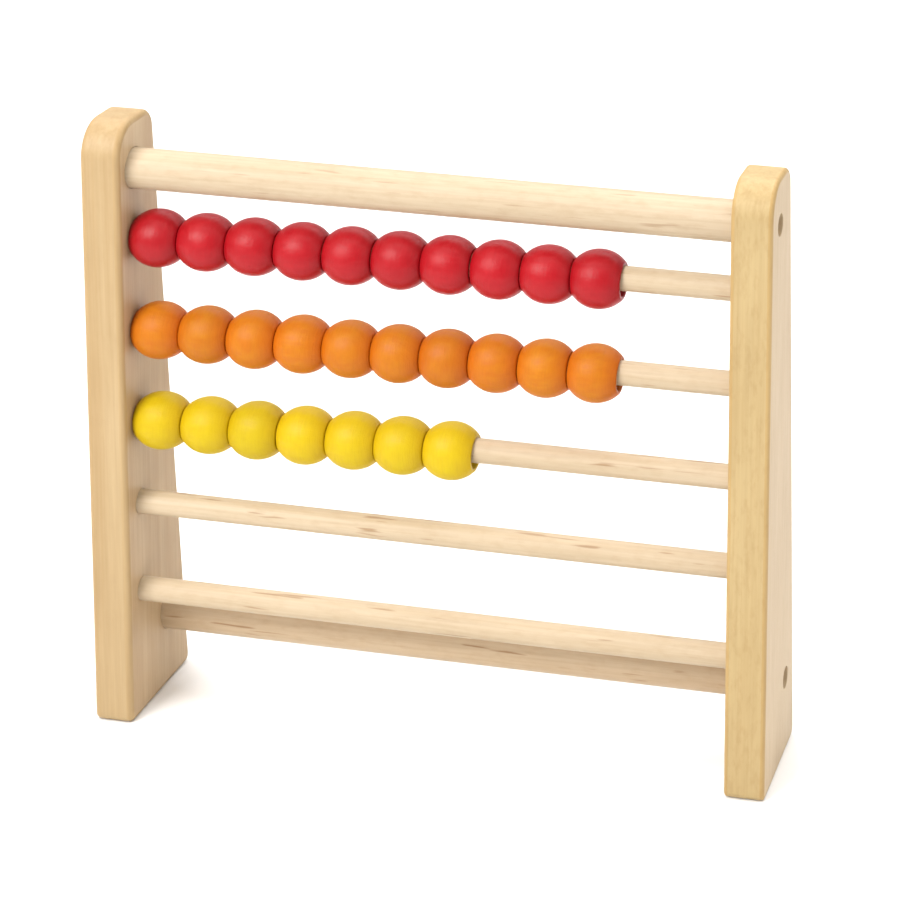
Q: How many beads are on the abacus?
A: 27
